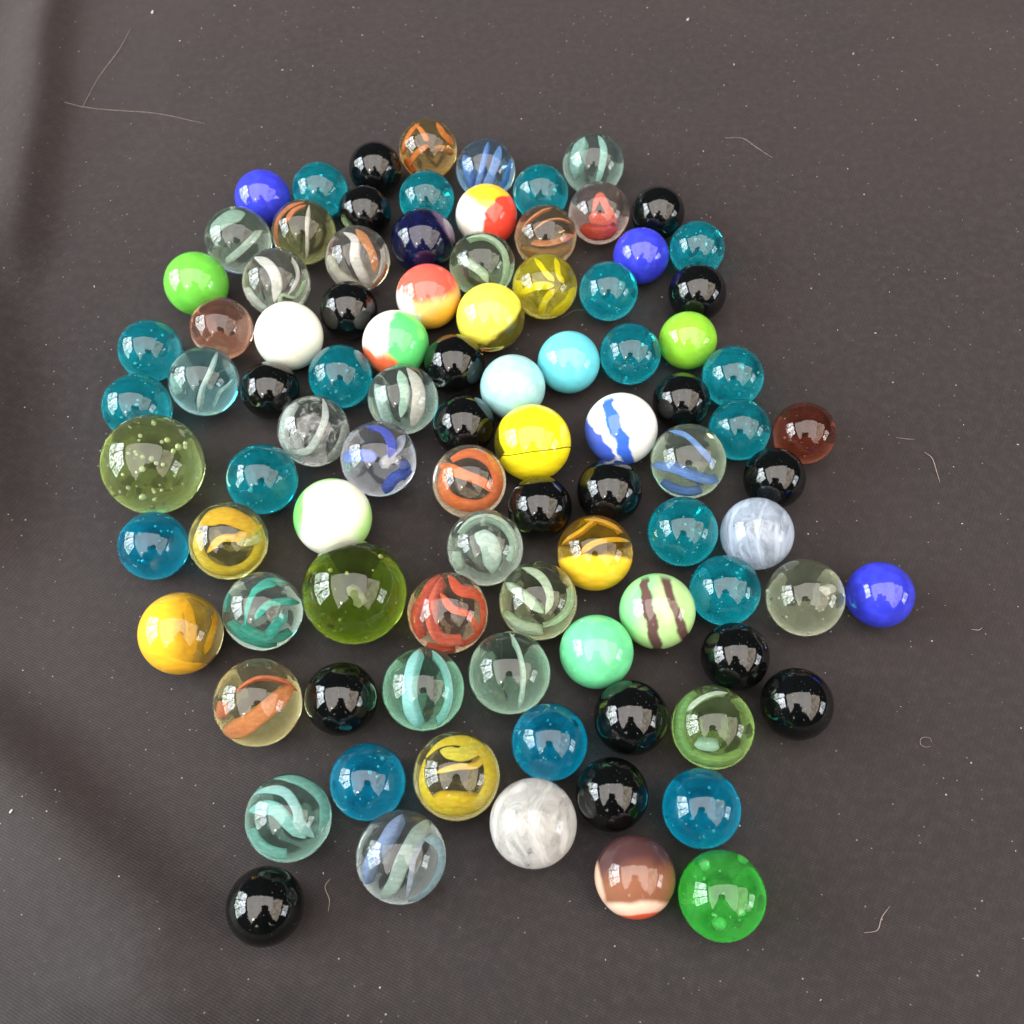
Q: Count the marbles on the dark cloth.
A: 94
